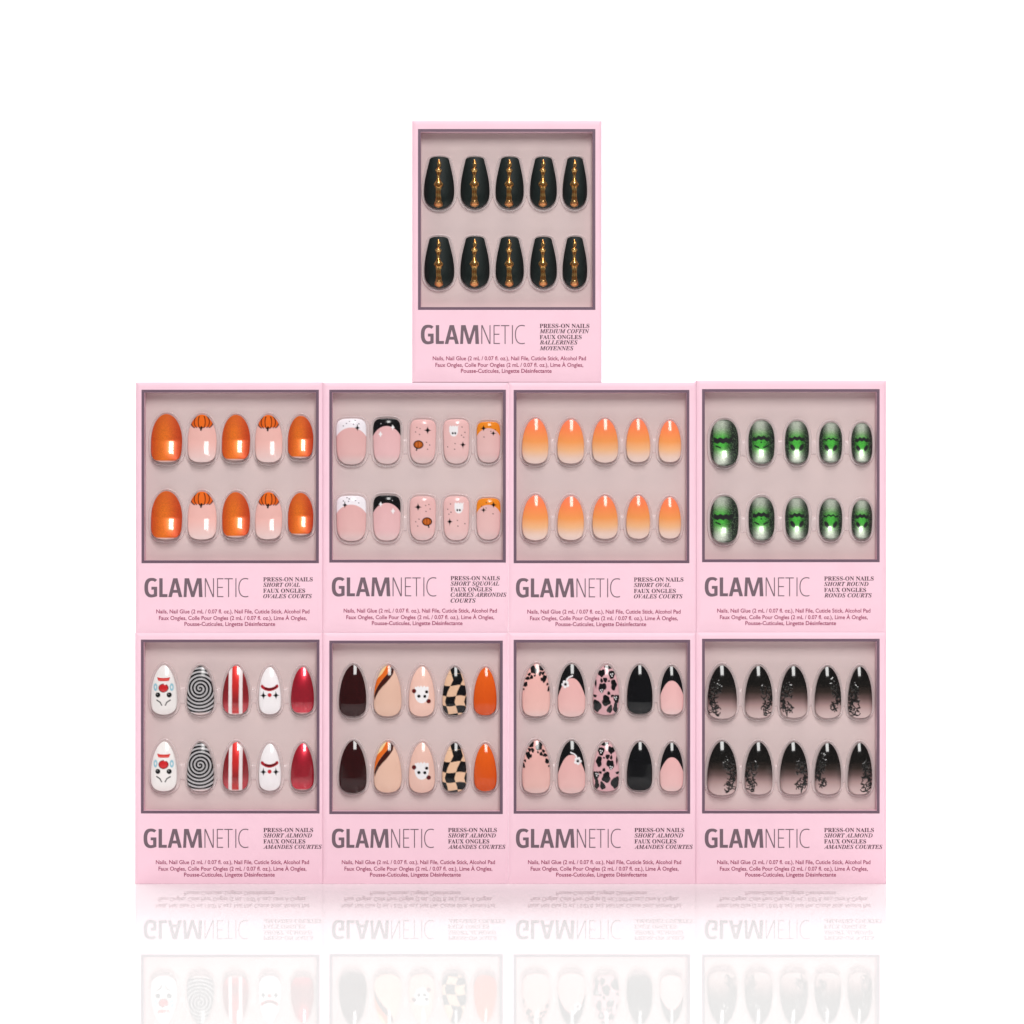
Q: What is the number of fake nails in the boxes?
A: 90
